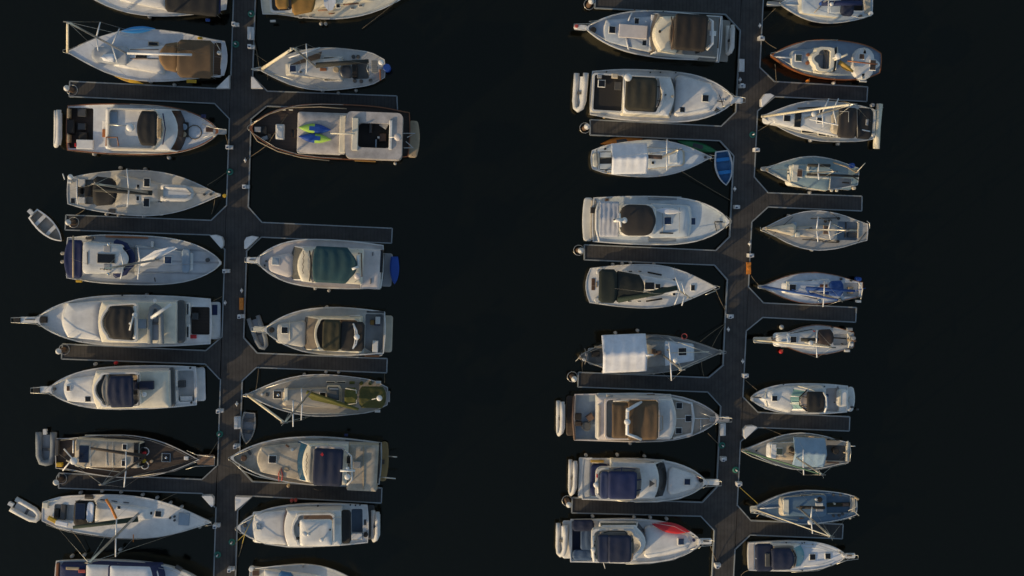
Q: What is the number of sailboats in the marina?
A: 21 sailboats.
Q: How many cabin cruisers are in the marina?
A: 18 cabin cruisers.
